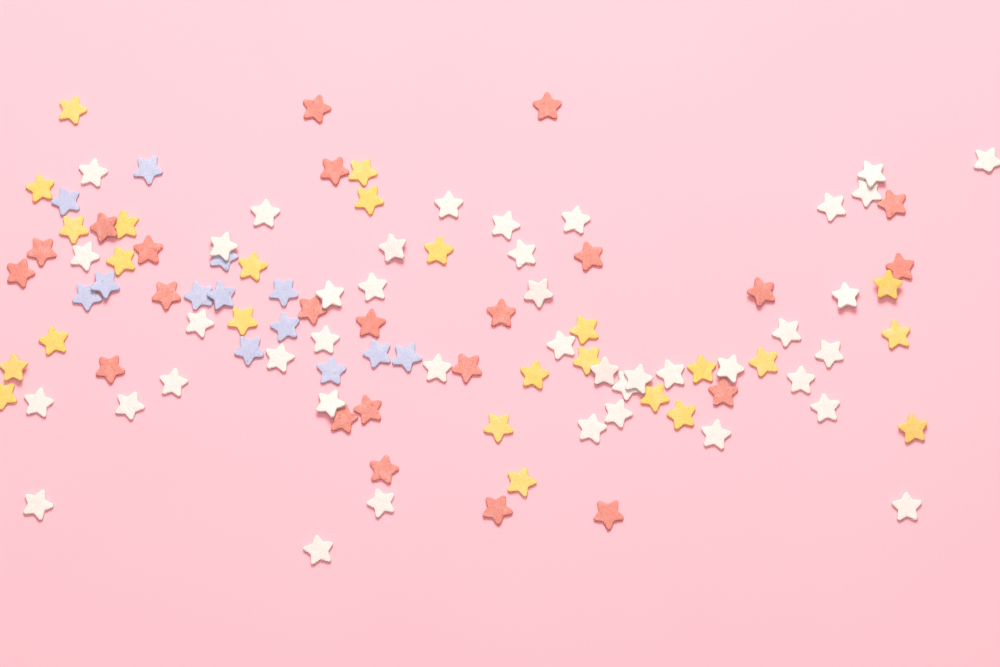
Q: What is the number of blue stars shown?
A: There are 13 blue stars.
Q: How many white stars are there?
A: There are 42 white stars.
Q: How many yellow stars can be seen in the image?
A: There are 25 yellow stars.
